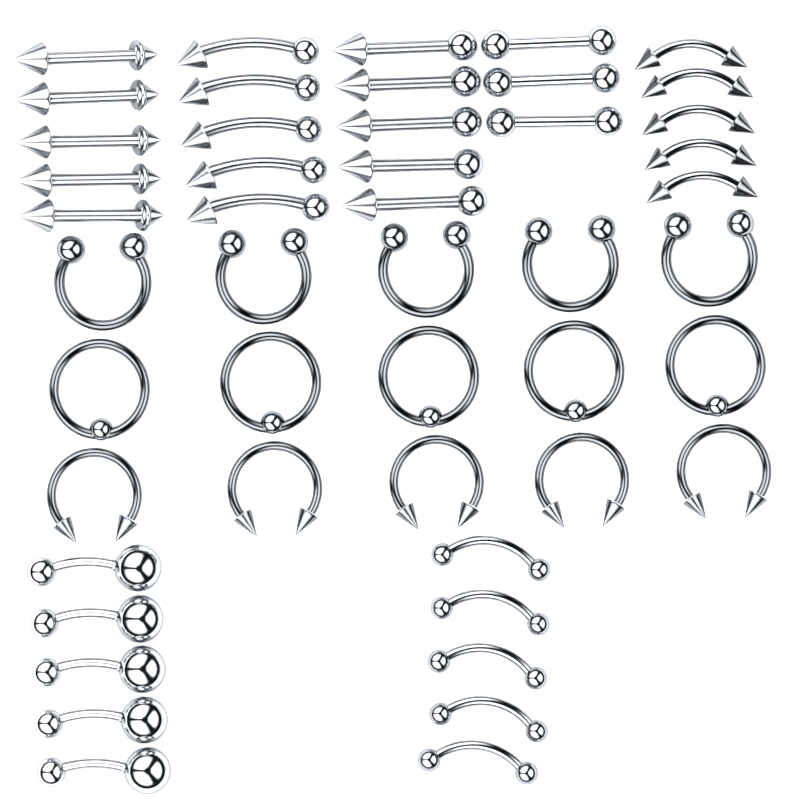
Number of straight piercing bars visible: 13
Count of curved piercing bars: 20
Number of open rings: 10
